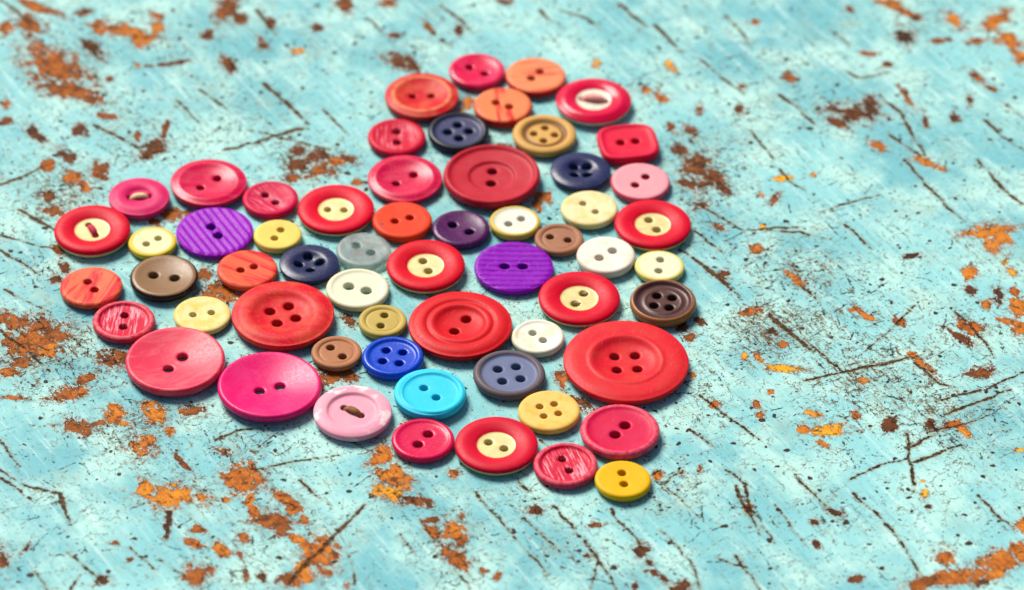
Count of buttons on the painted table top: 59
